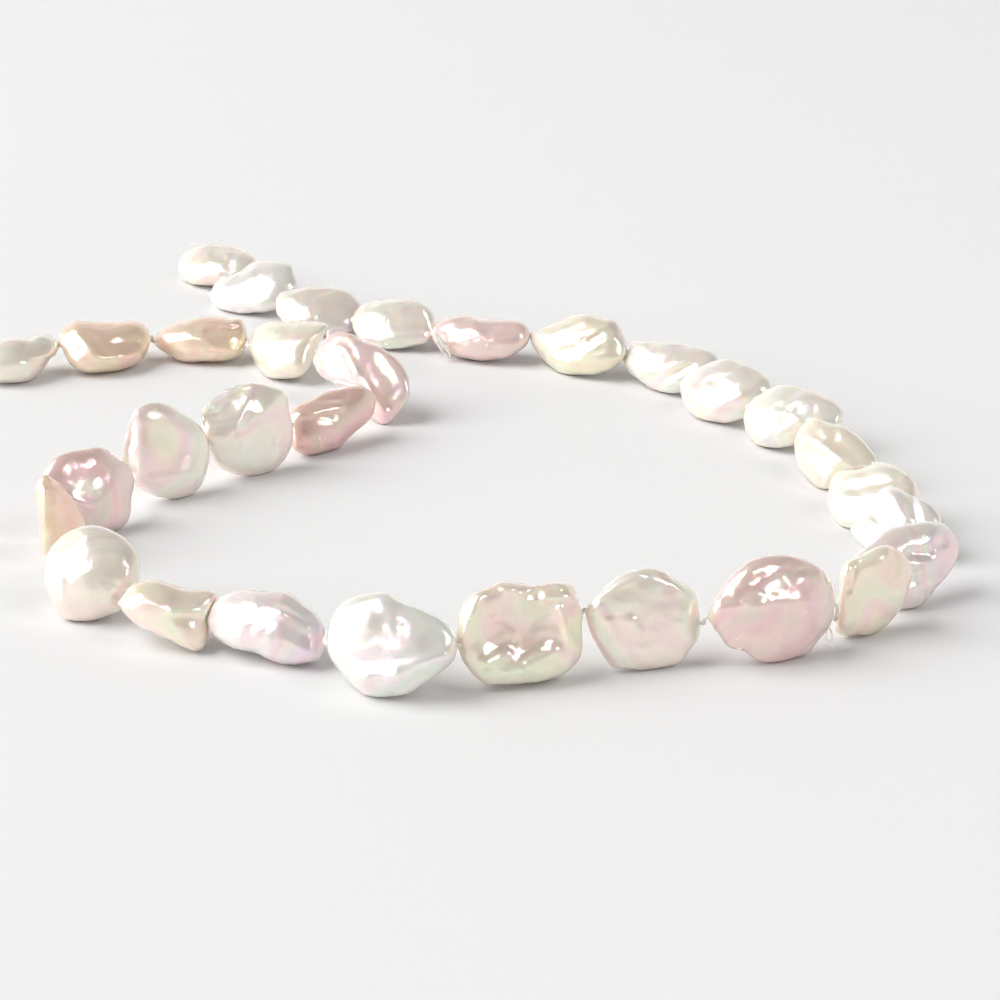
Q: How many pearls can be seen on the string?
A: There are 31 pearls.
